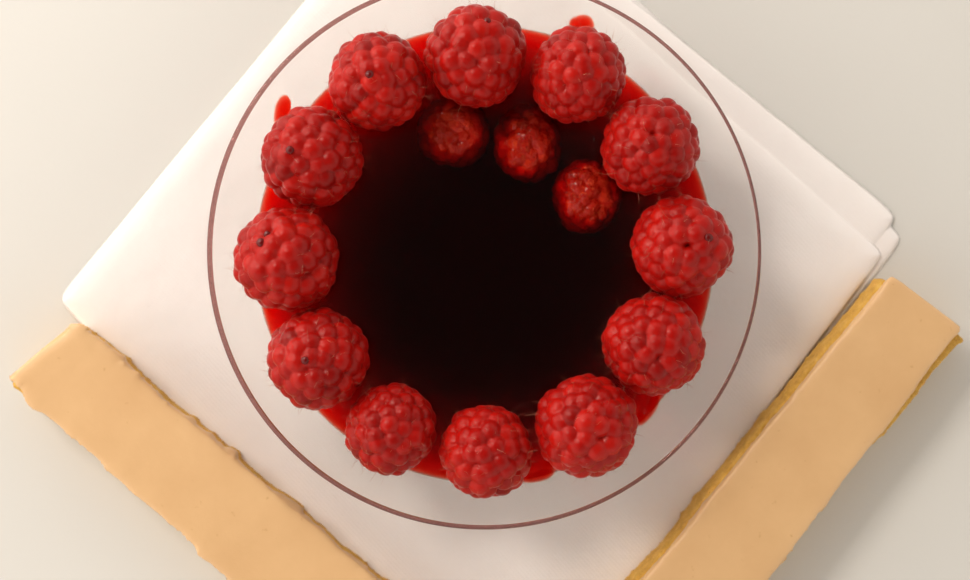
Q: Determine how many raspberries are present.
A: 15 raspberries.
